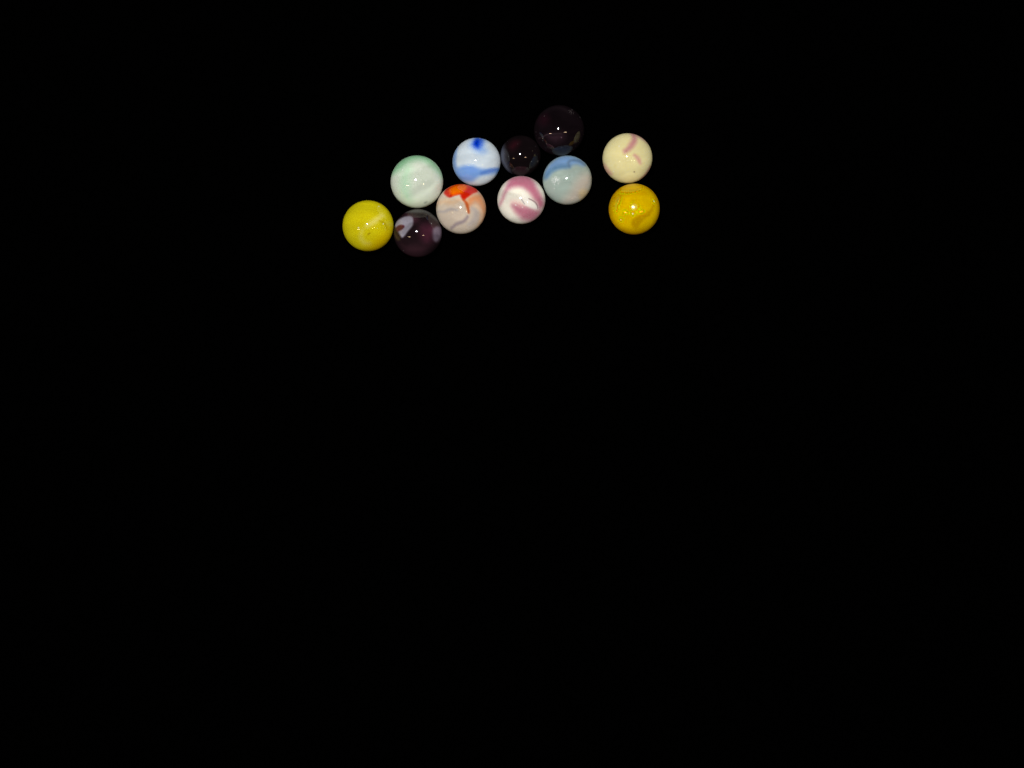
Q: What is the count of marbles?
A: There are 11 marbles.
